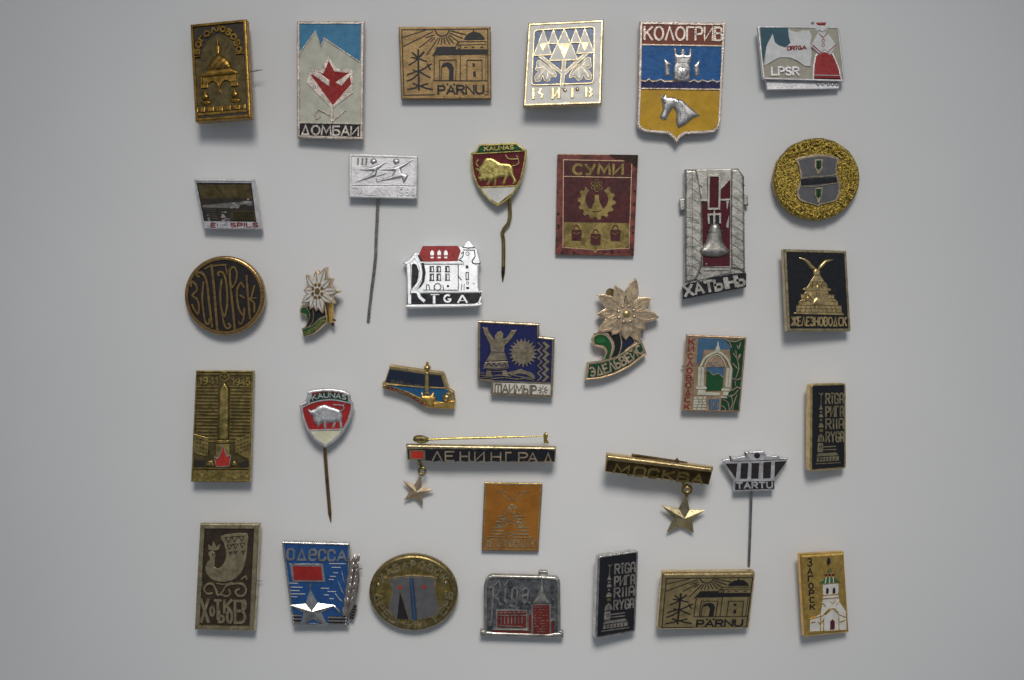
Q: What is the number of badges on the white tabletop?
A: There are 34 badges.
